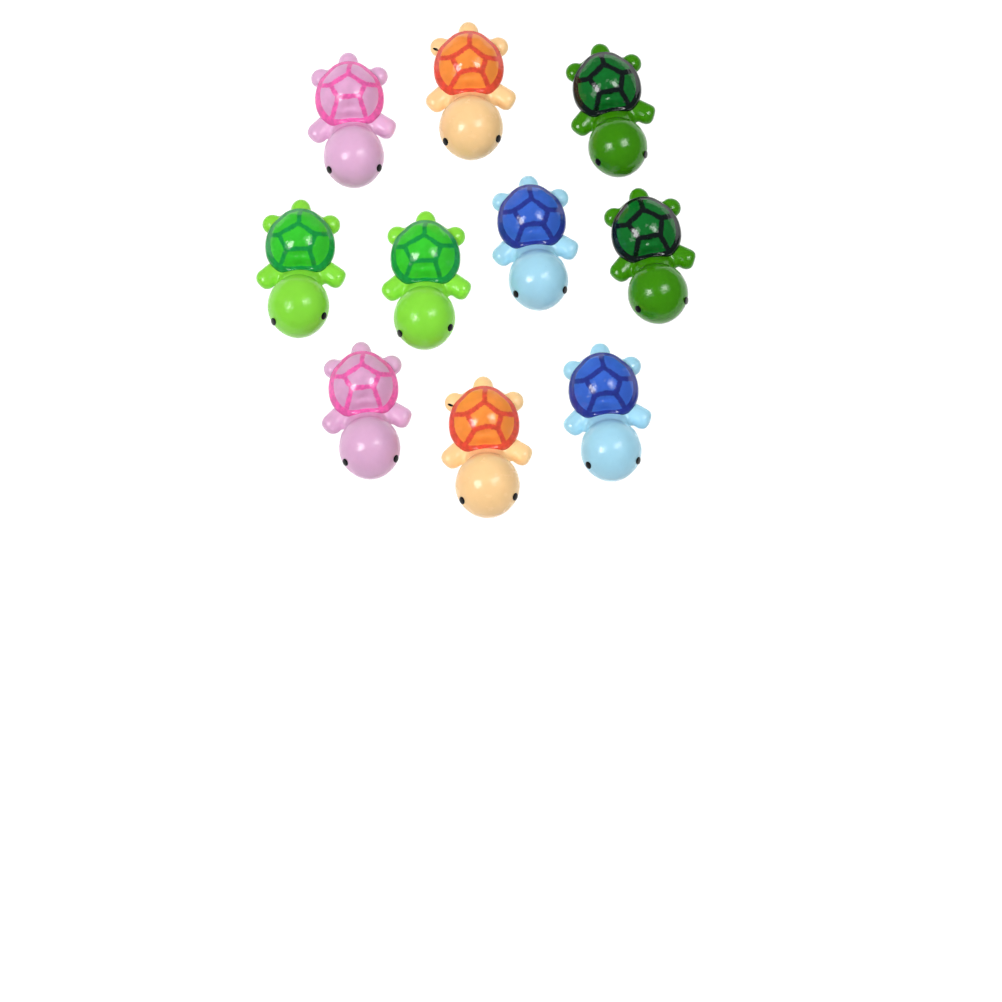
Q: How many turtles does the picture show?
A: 10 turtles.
